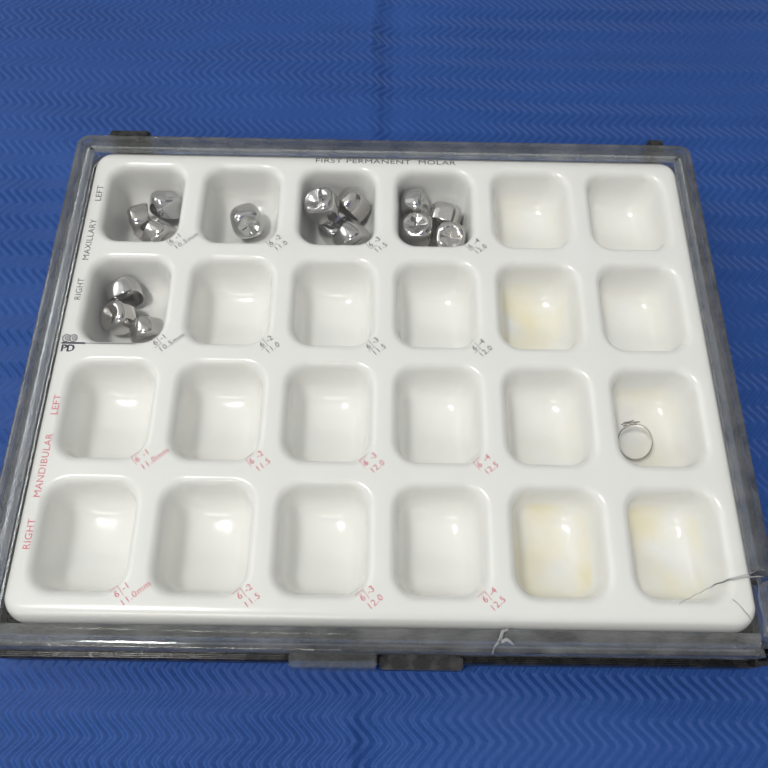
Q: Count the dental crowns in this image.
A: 15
